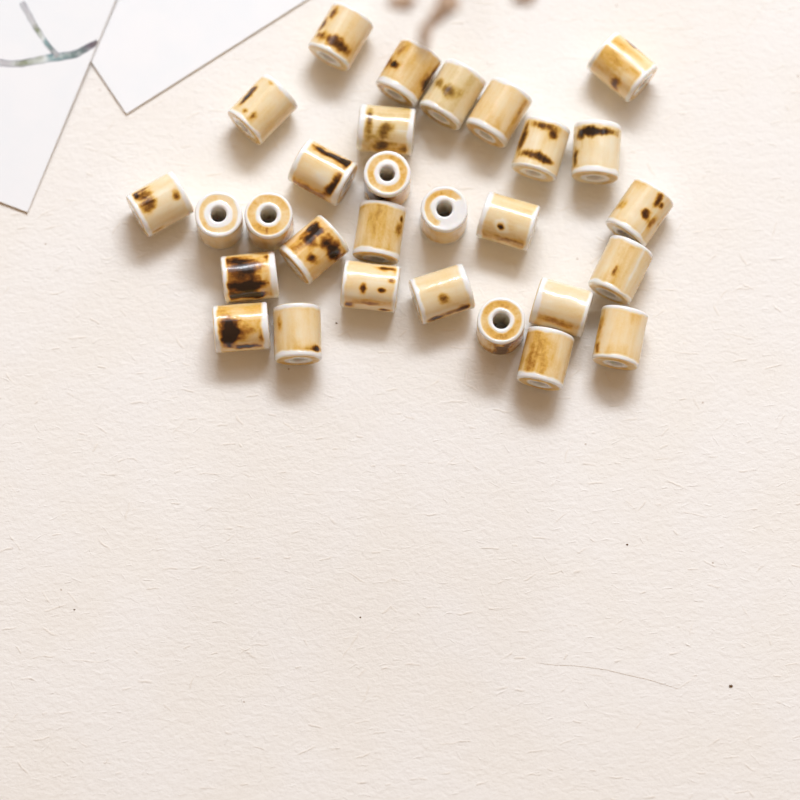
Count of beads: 29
